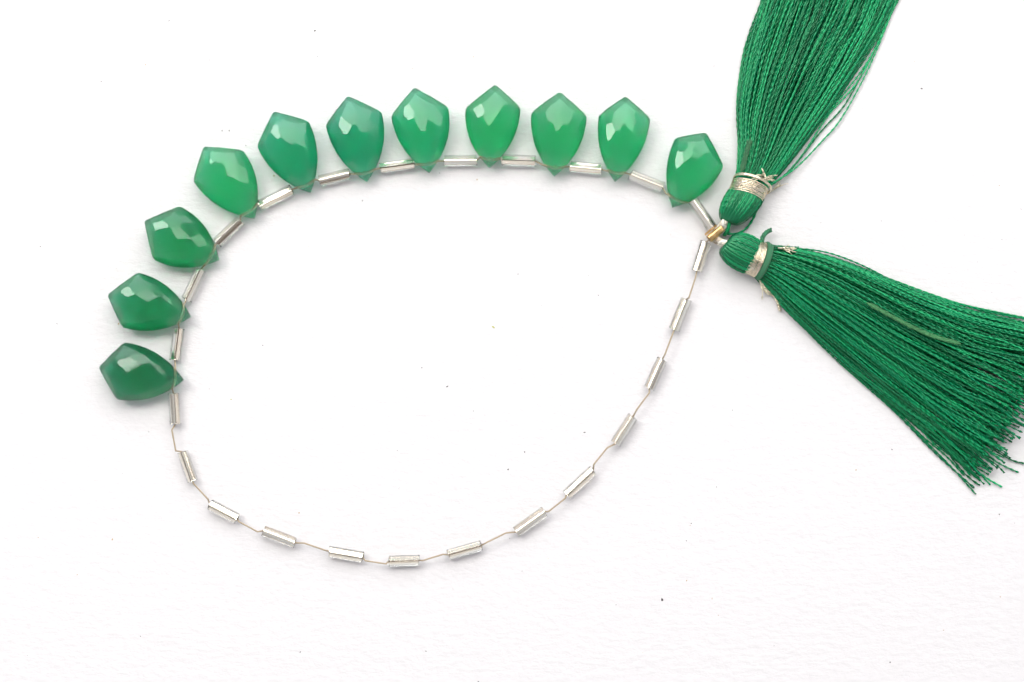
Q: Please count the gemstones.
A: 11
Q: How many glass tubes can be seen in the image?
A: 24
